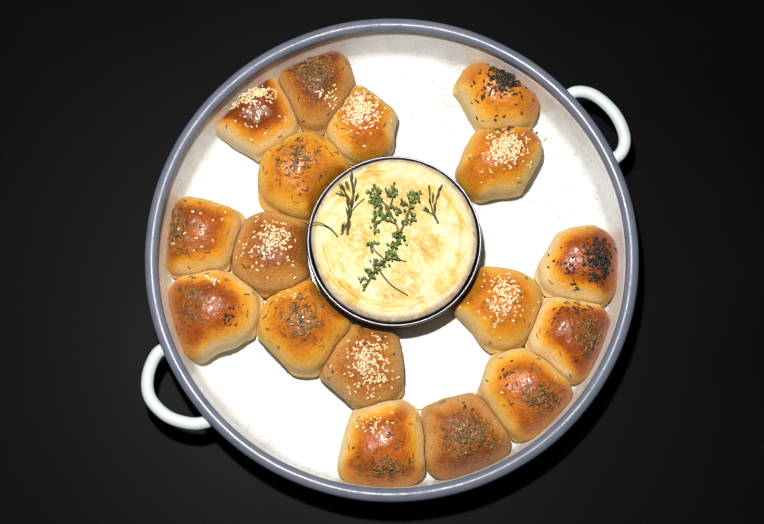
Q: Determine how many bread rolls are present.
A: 17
